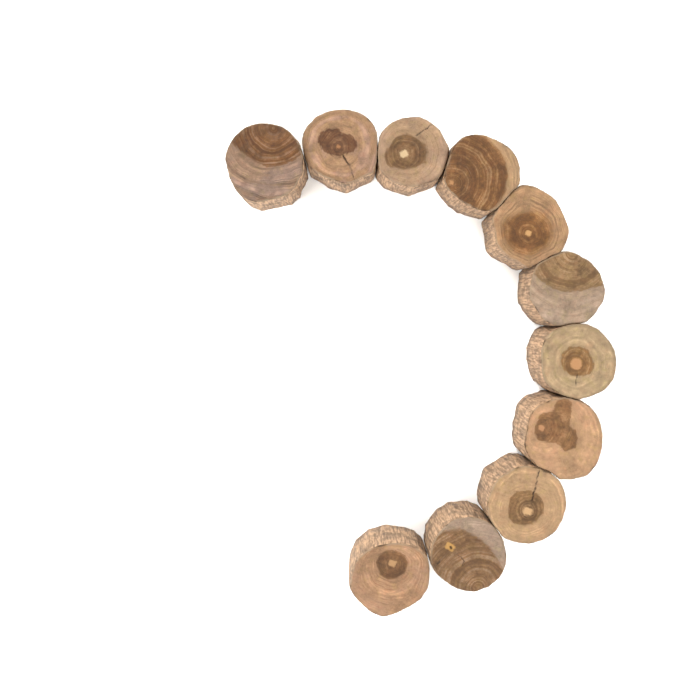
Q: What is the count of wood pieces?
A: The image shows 11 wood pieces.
